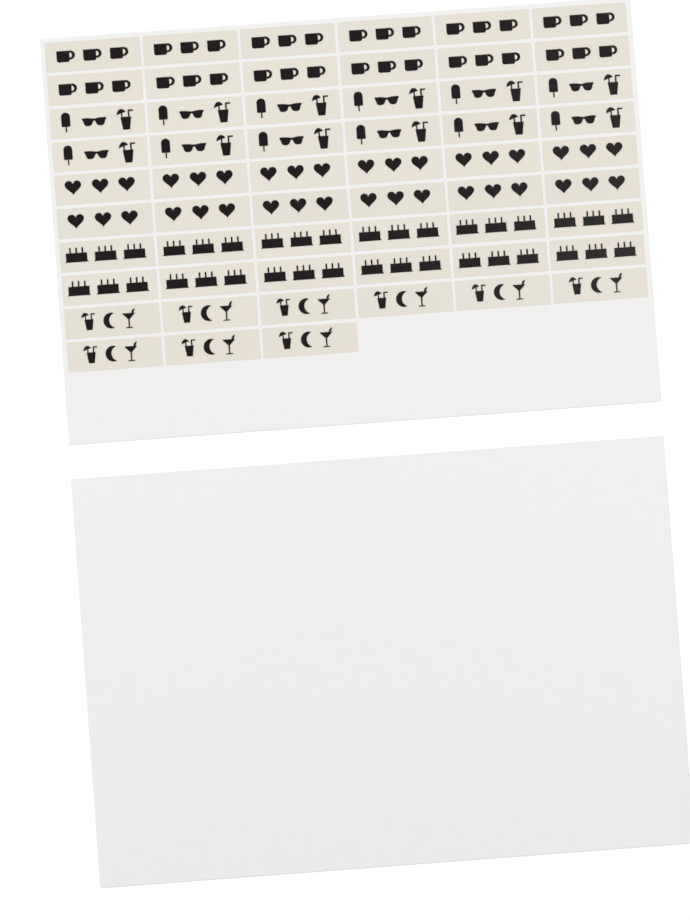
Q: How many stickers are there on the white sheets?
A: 57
